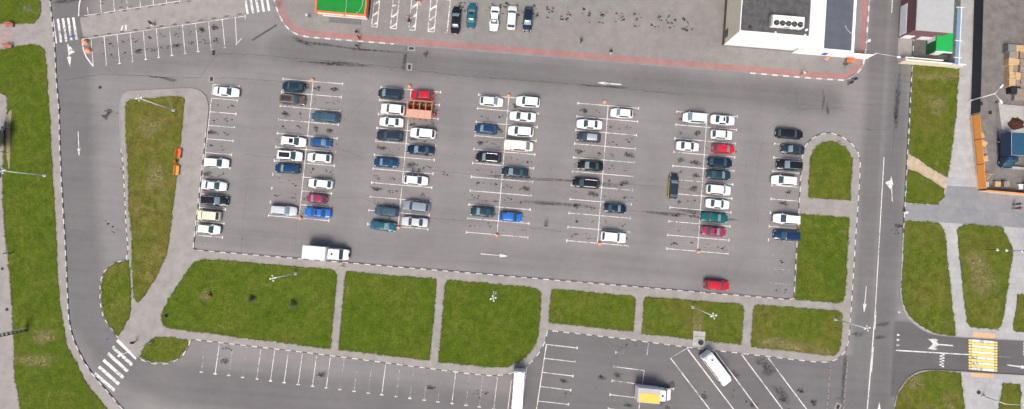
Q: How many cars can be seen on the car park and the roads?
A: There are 72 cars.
